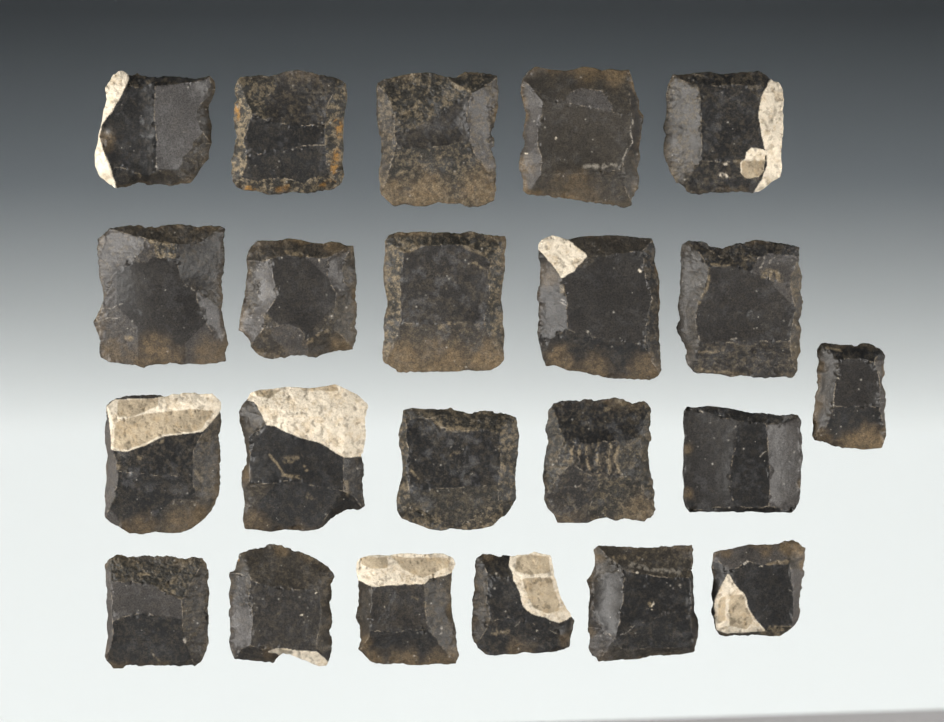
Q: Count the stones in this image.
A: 22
